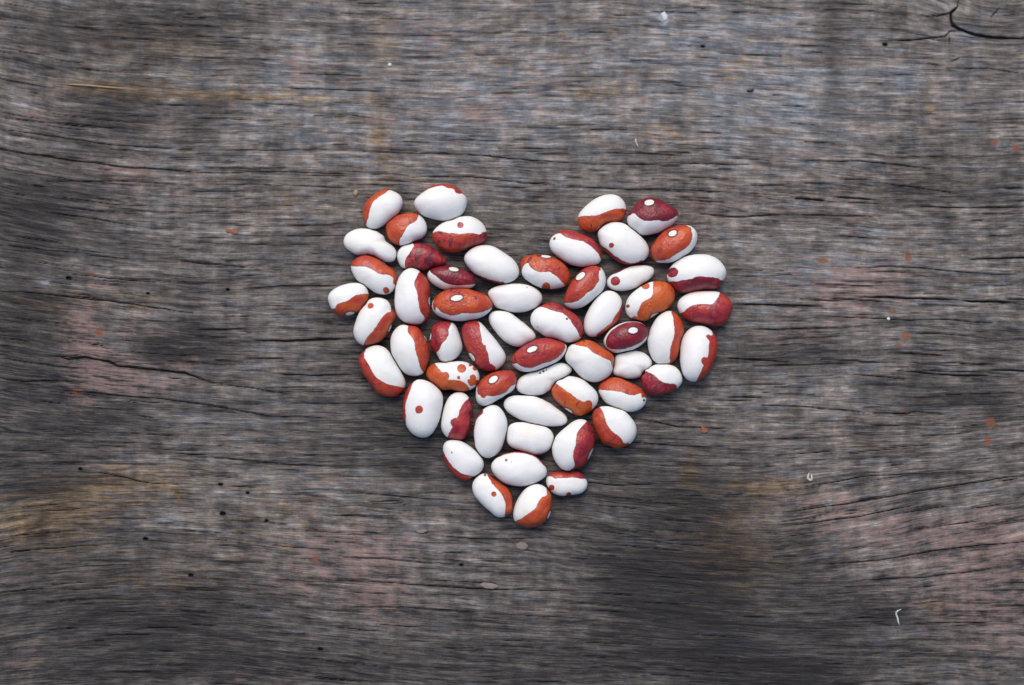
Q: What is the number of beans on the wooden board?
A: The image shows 56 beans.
